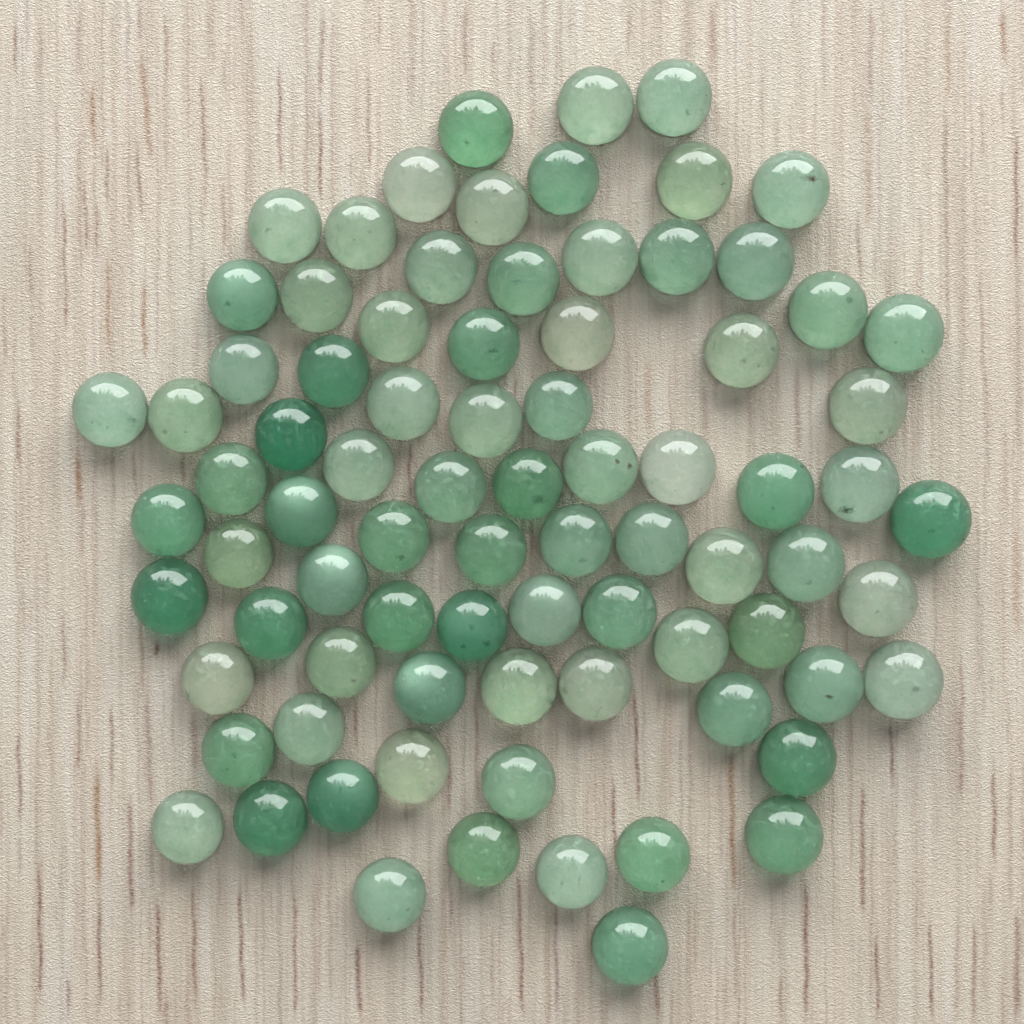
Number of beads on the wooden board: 82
